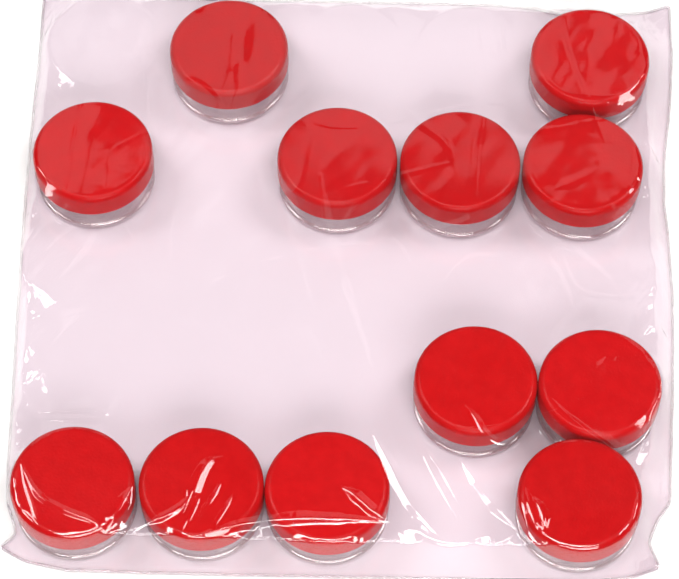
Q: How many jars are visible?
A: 12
